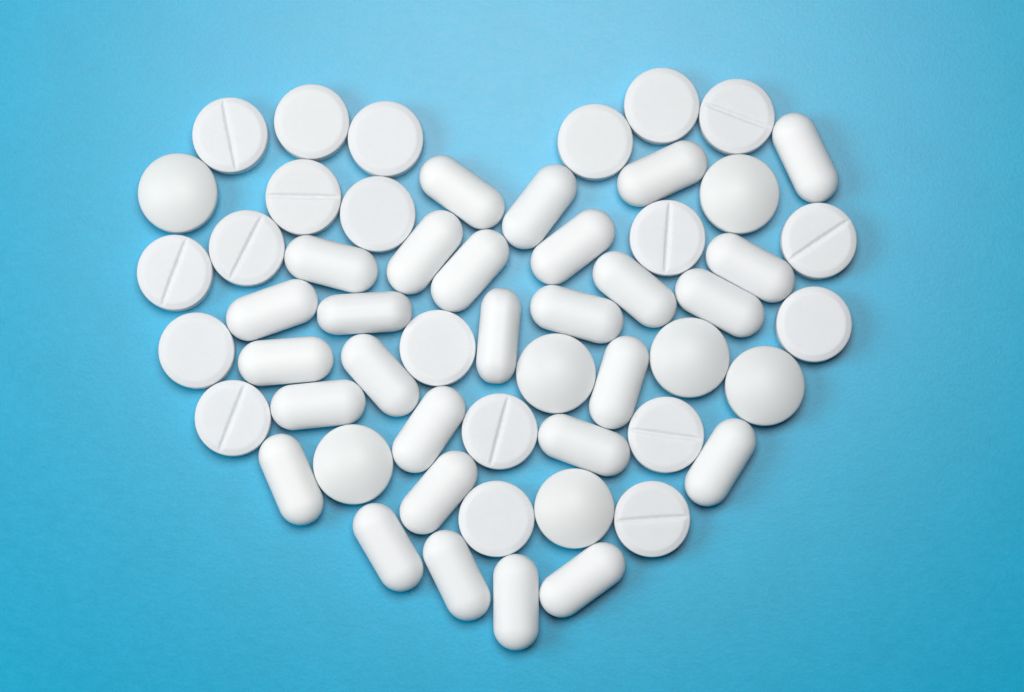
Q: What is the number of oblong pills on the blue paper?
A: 28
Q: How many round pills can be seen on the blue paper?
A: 27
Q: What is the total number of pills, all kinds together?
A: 55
